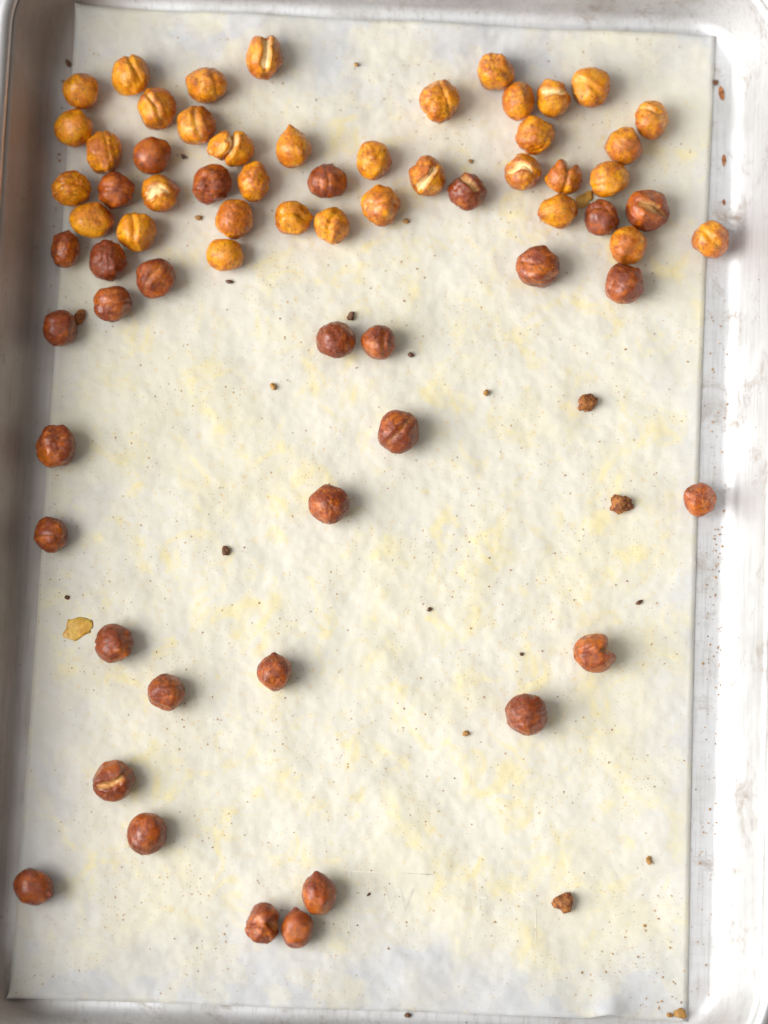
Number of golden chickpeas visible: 36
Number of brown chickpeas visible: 32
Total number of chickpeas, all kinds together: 68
